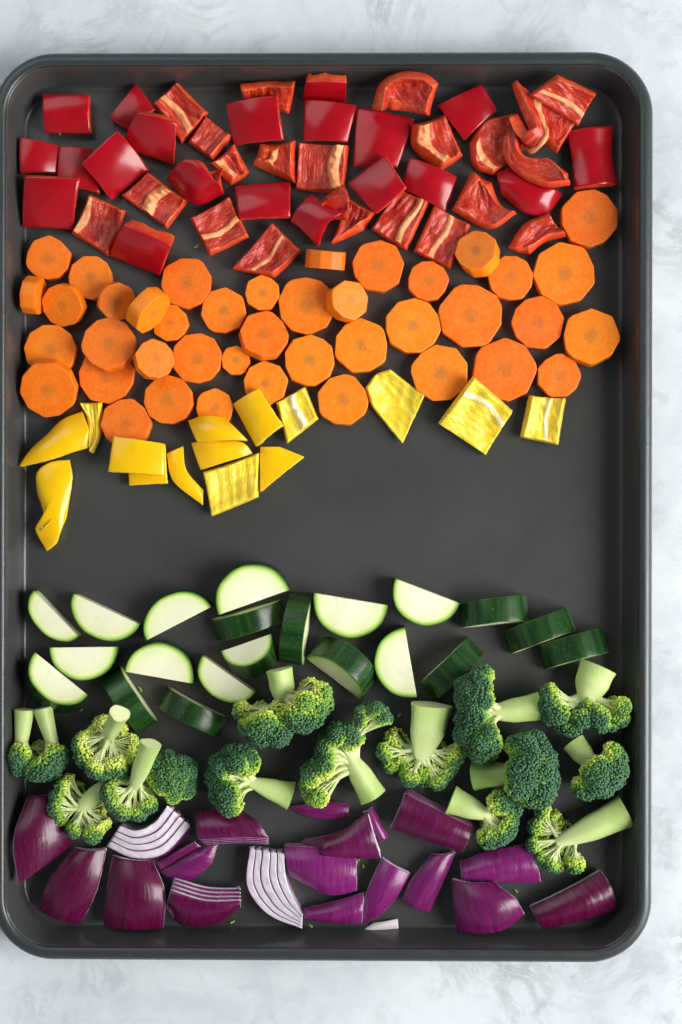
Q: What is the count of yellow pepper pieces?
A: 15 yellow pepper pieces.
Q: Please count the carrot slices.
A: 41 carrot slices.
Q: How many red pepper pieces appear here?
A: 41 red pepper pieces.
